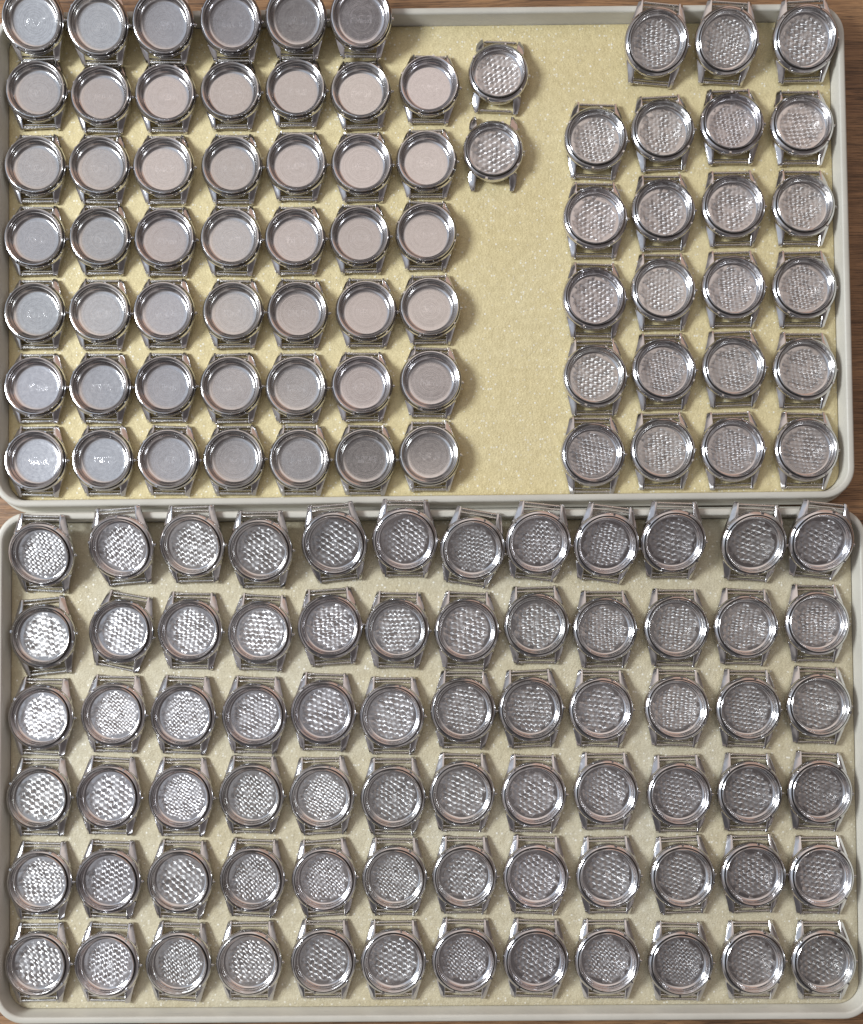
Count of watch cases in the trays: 145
